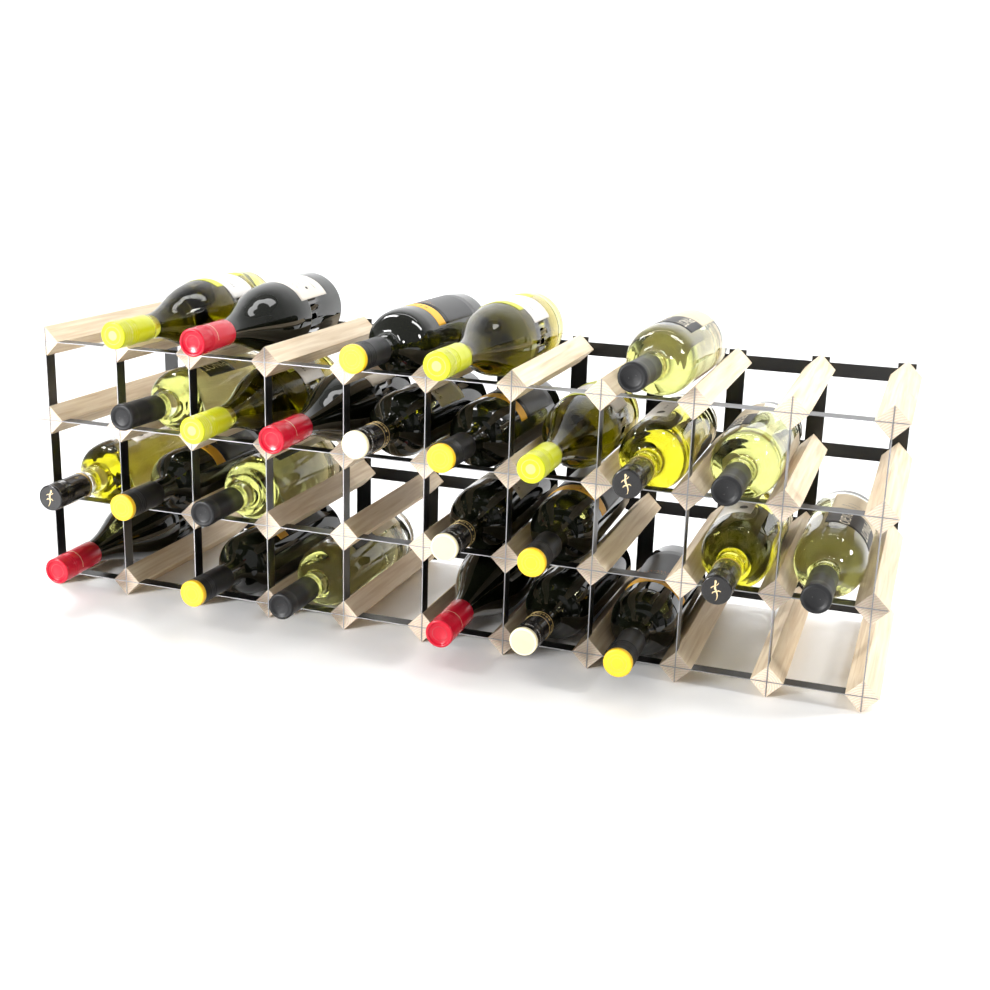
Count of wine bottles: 26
